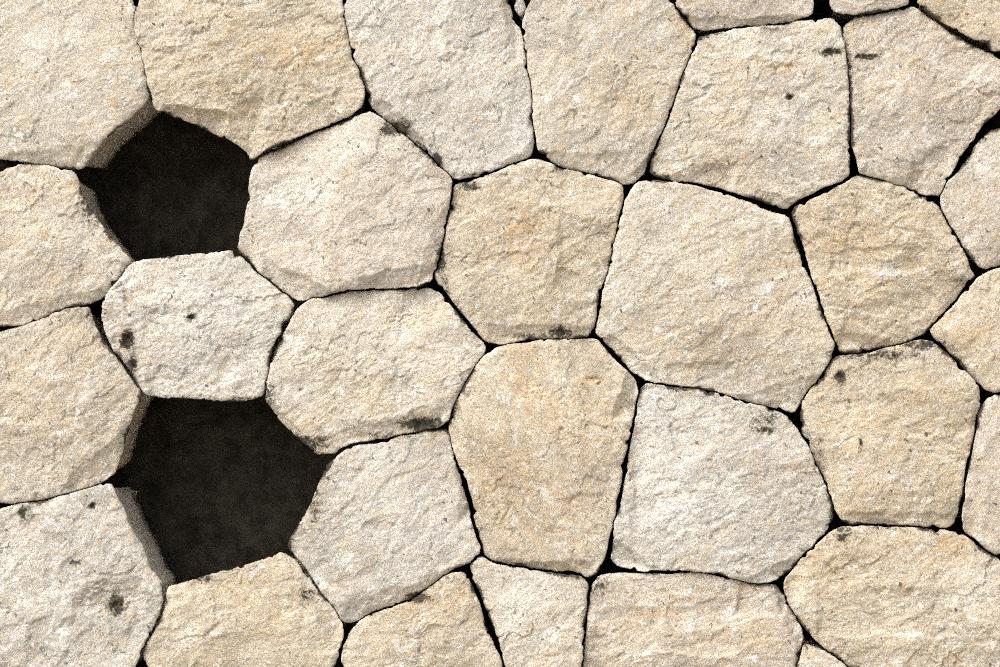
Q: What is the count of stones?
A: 32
